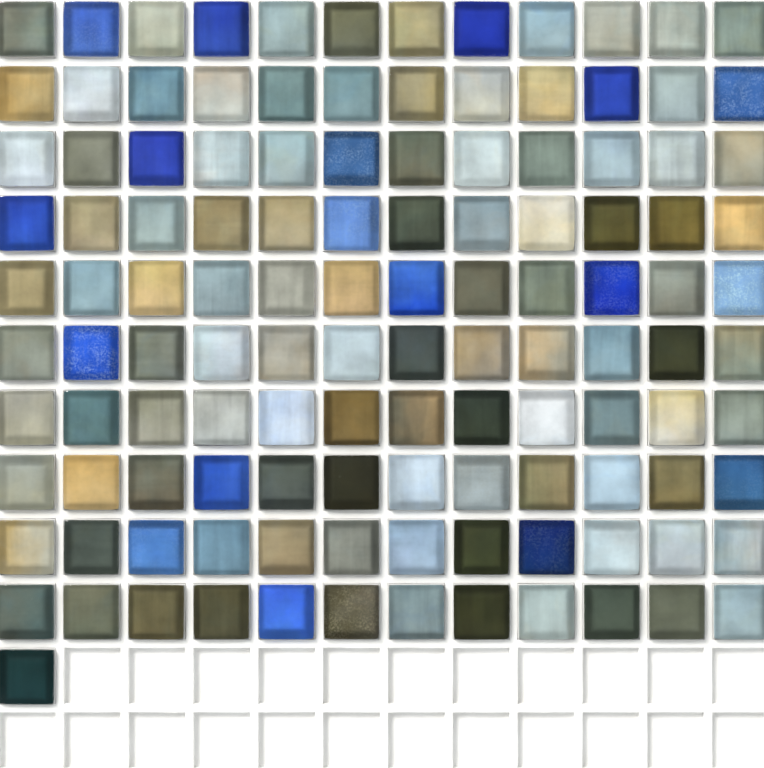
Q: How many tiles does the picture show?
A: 121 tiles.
